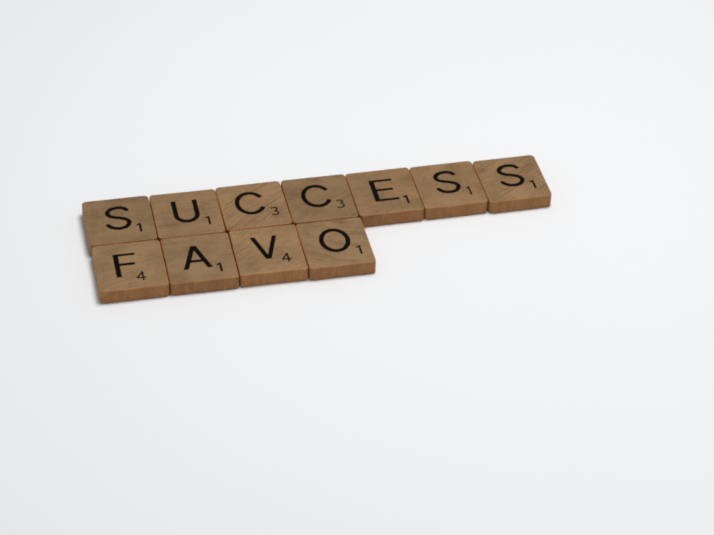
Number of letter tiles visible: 11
